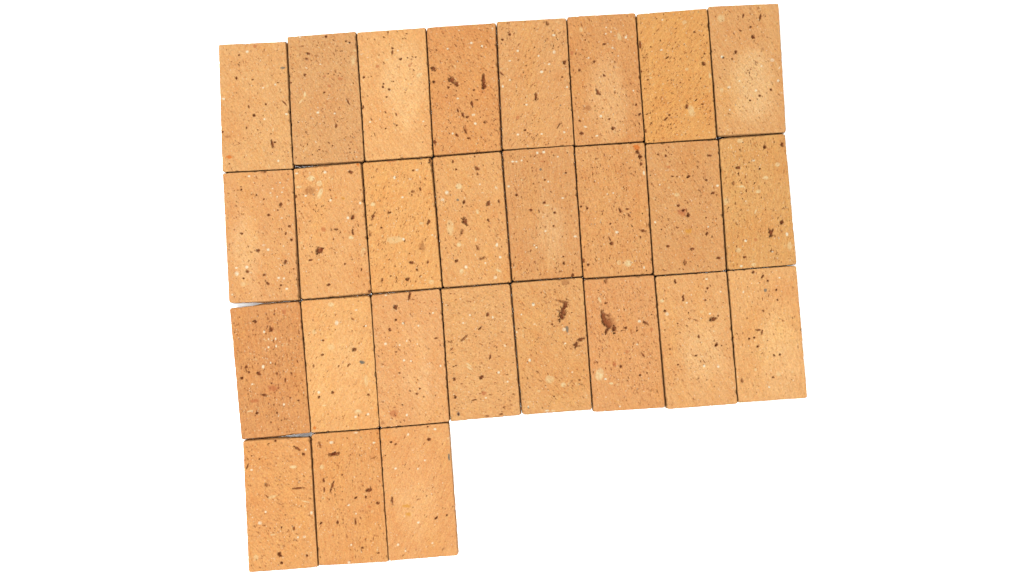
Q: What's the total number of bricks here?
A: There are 27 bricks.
